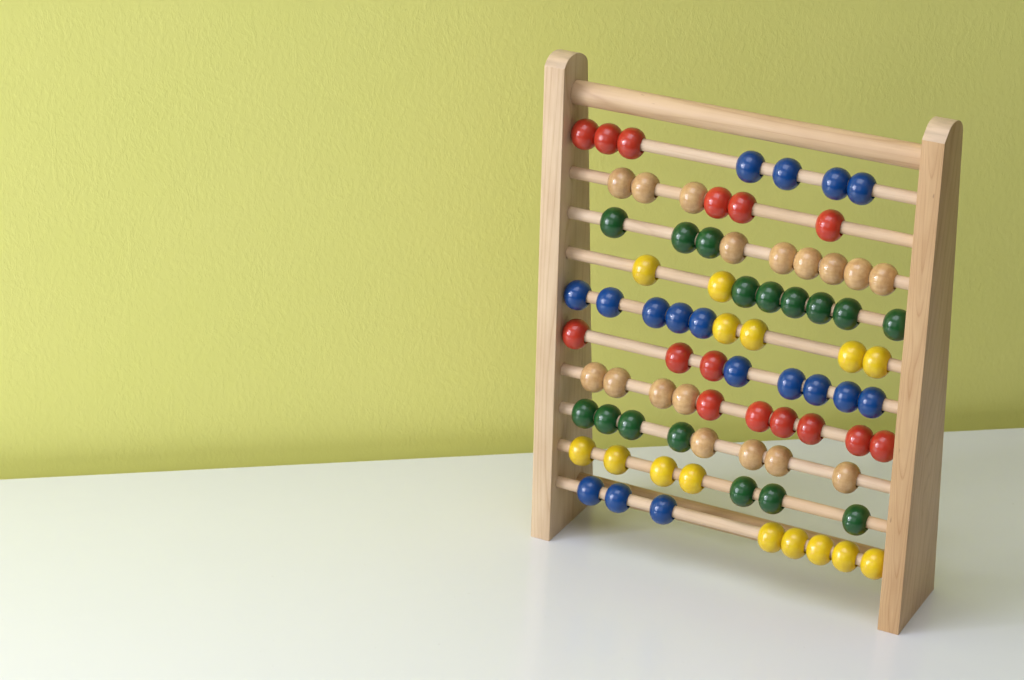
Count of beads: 80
